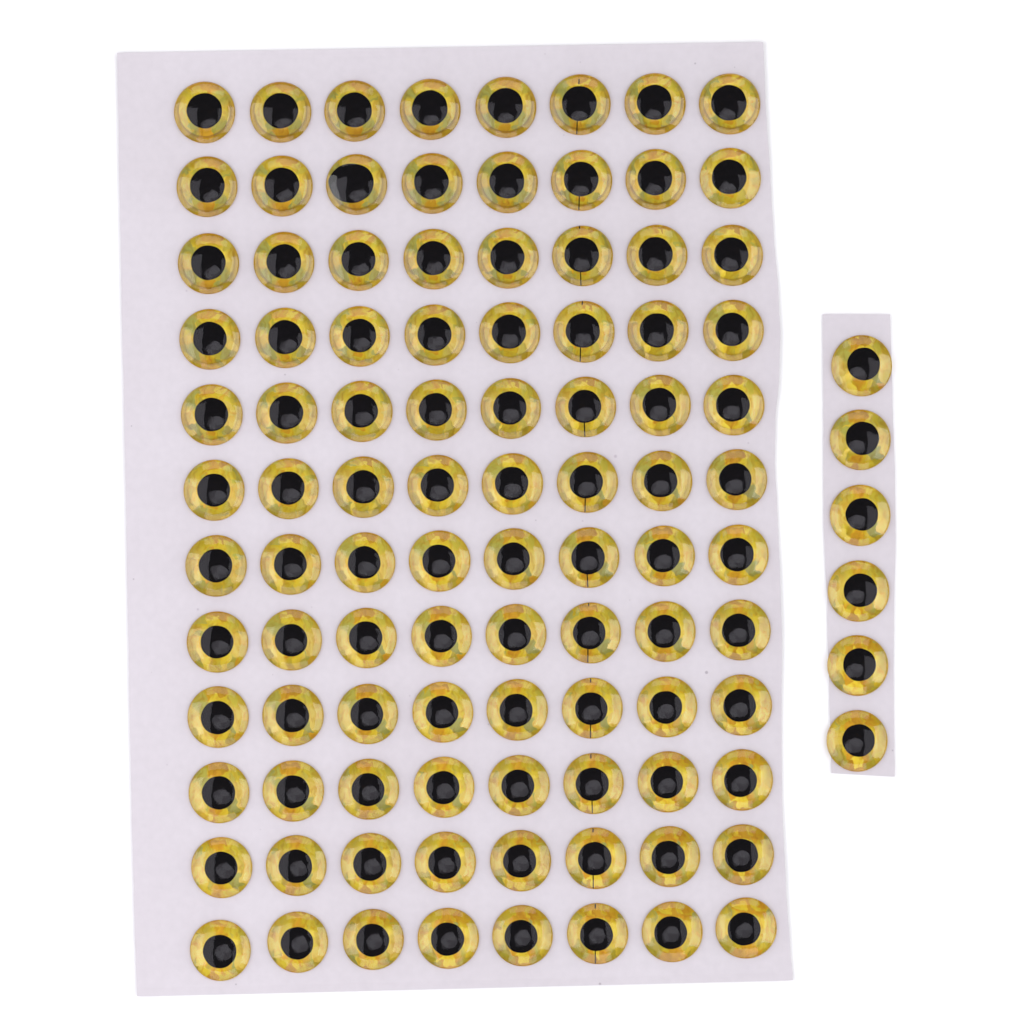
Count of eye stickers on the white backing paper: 102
